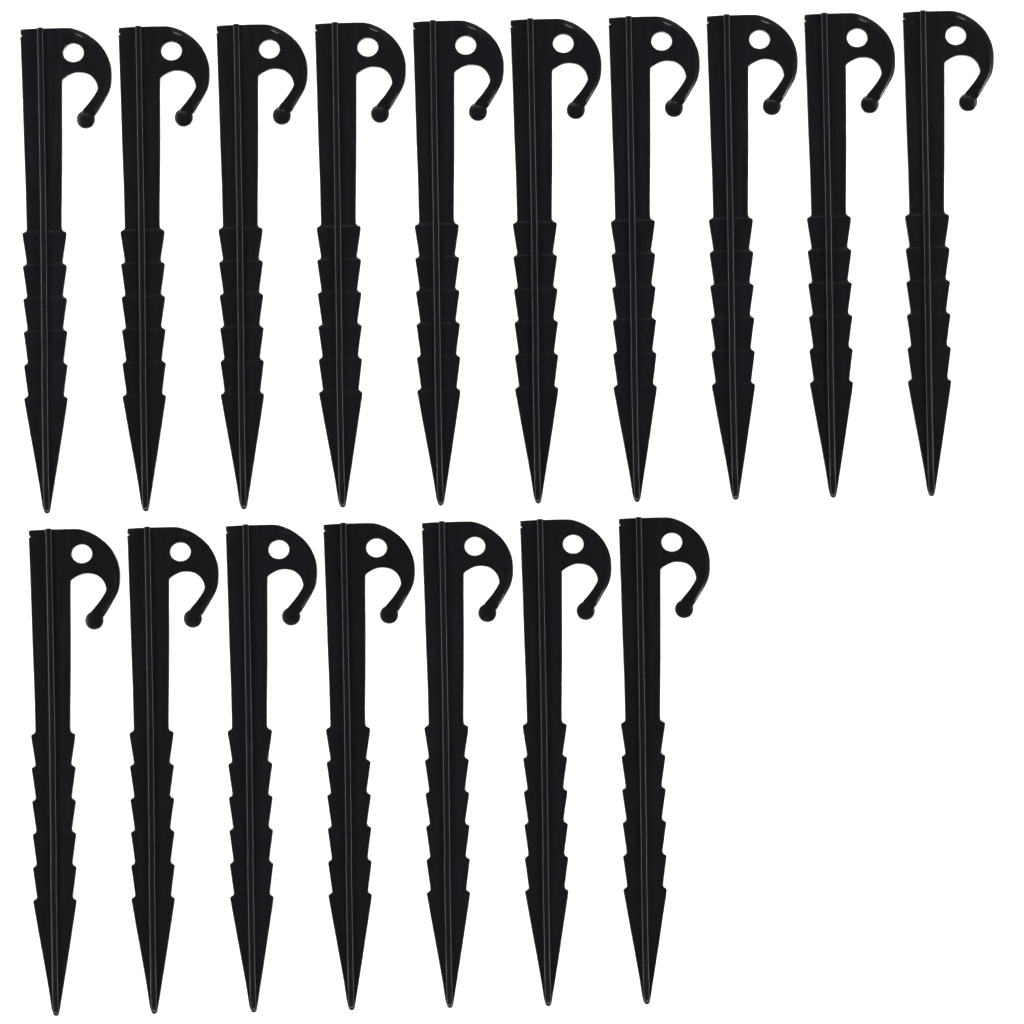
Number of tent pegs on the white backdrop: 17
